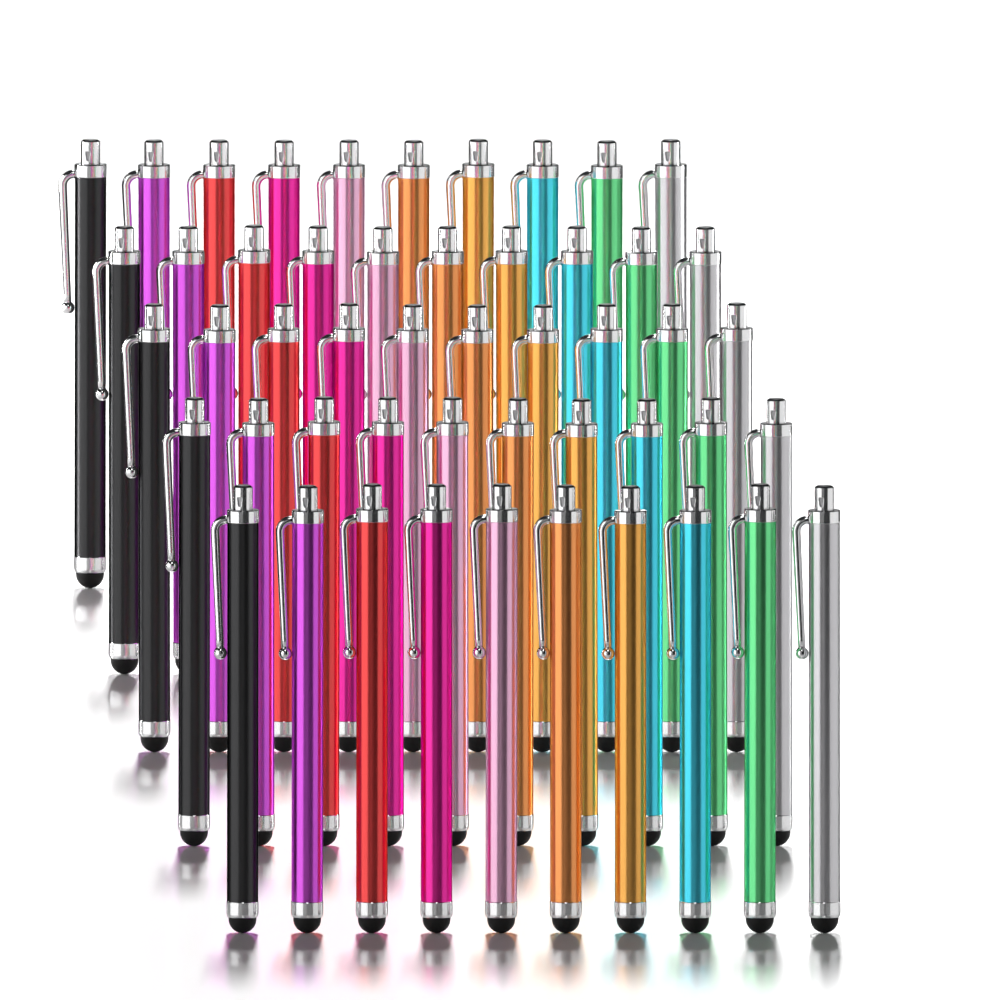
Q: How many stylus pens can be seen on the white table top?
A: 50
